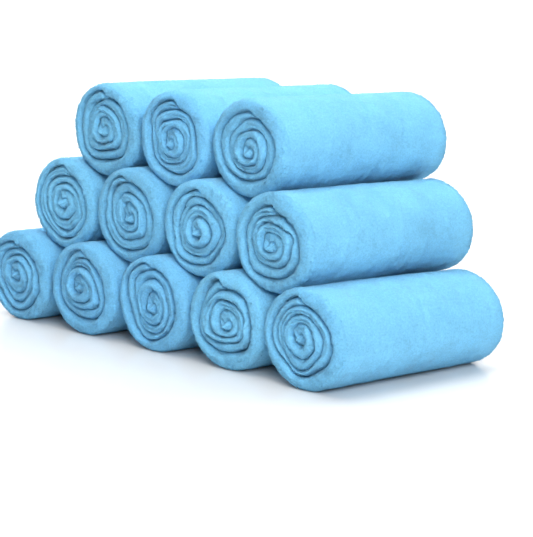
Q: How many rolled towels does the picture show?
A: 12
